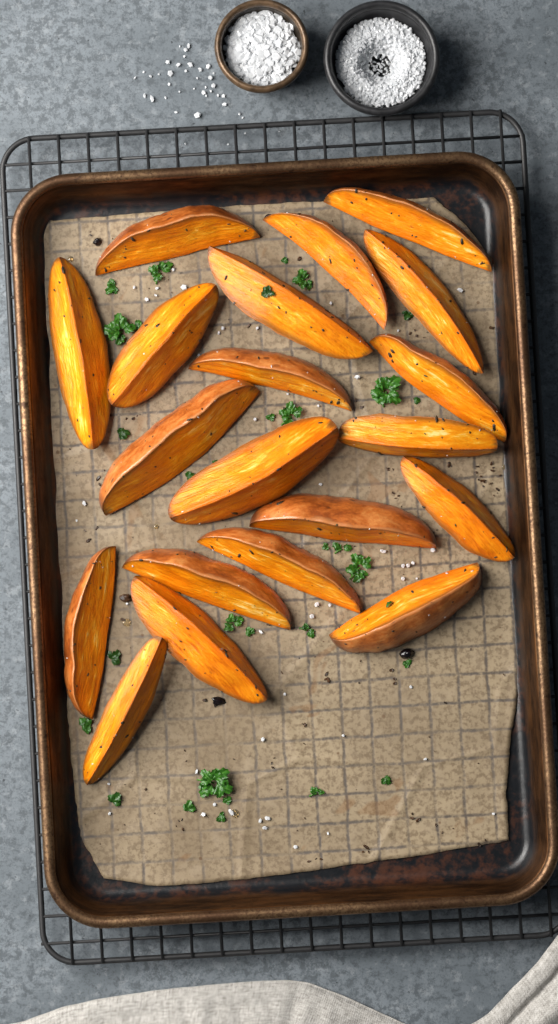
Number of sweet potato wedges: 20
